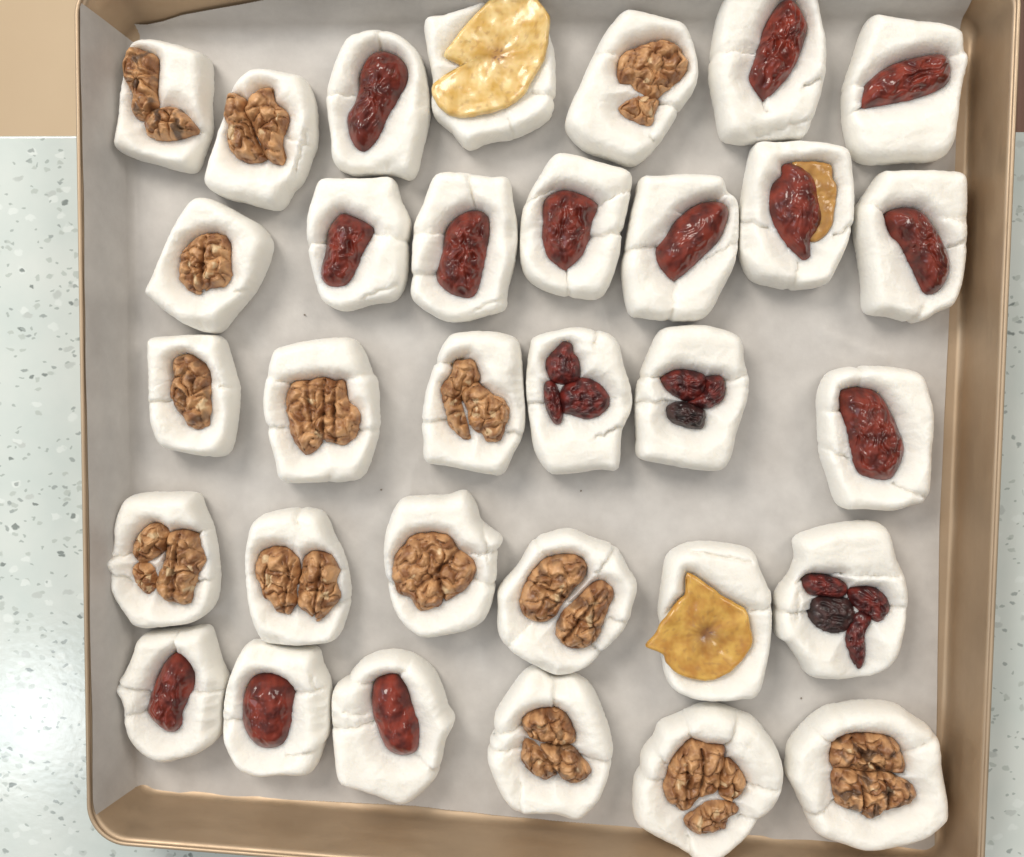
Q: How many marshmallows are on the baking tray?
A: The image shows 32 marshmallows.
